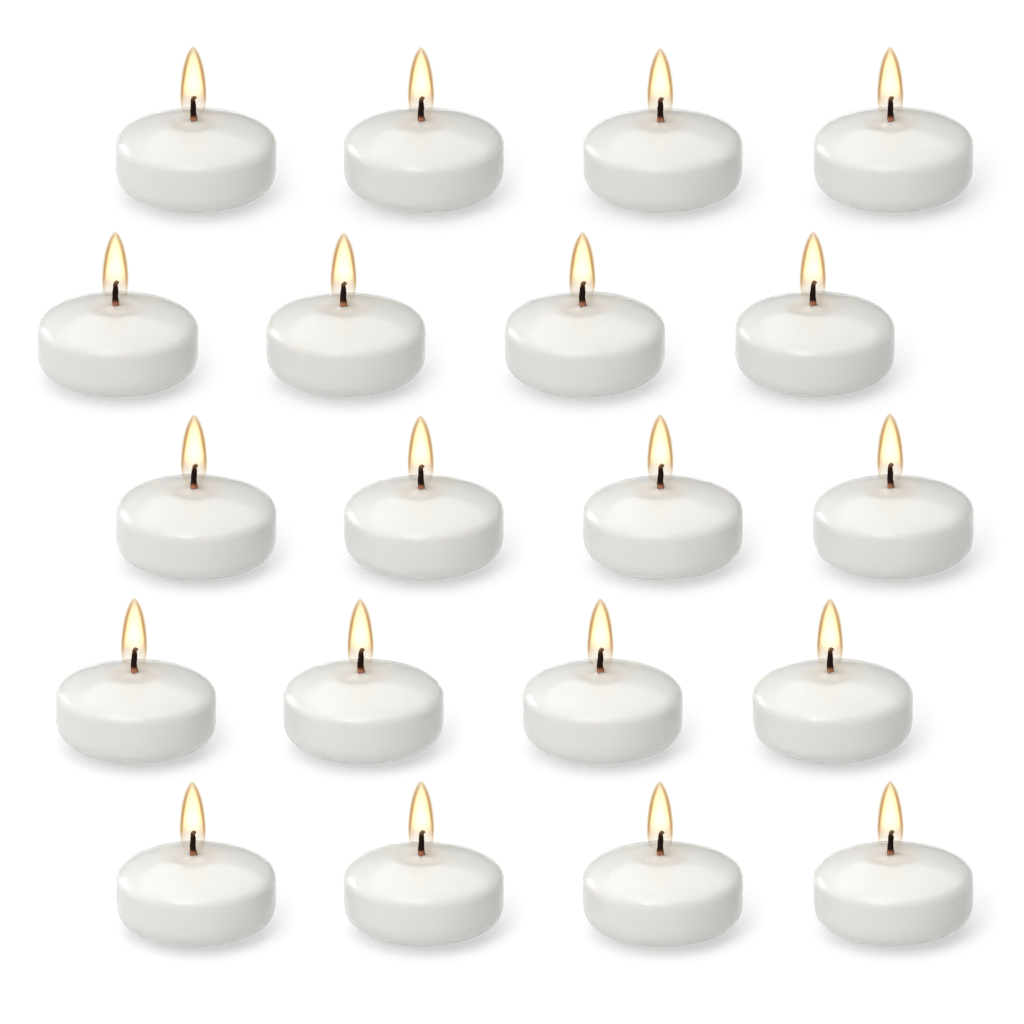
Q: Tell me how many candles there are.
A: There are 20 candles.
